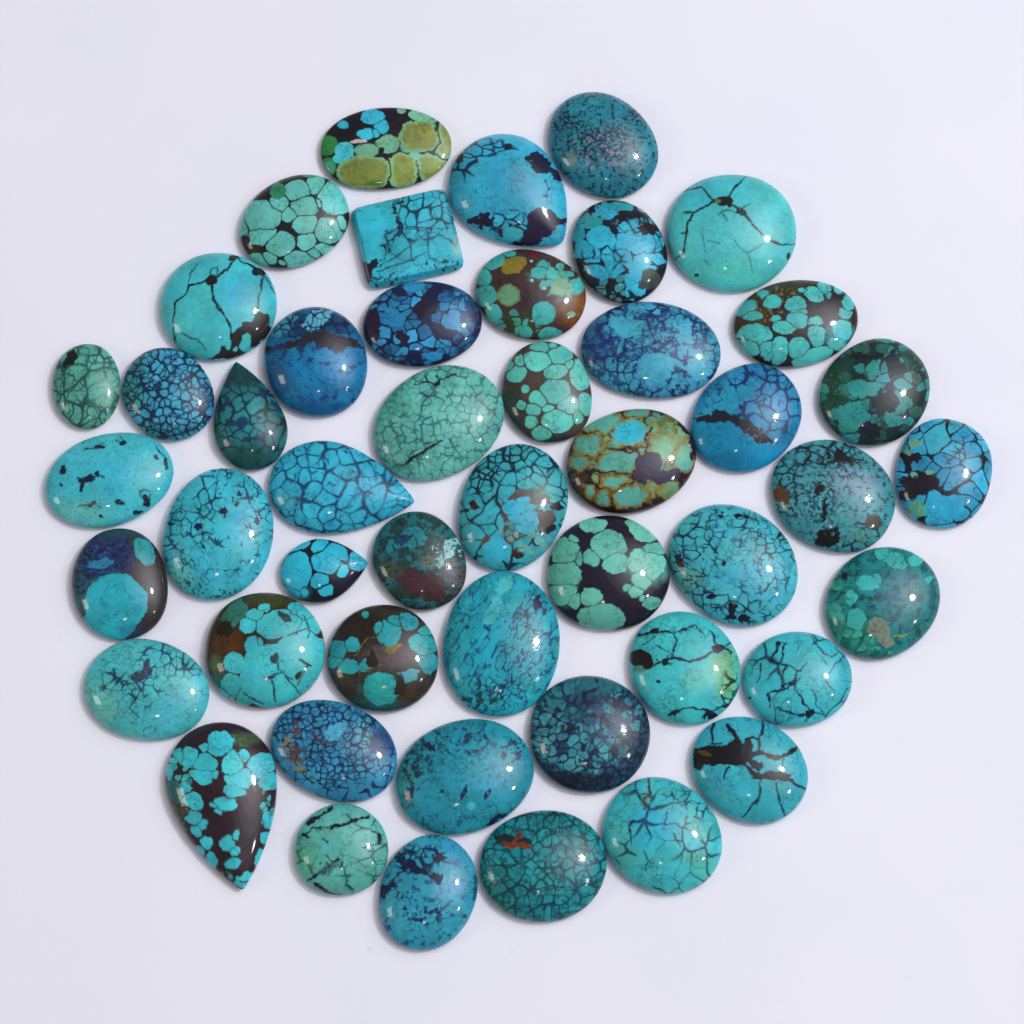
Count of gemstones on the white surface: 48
